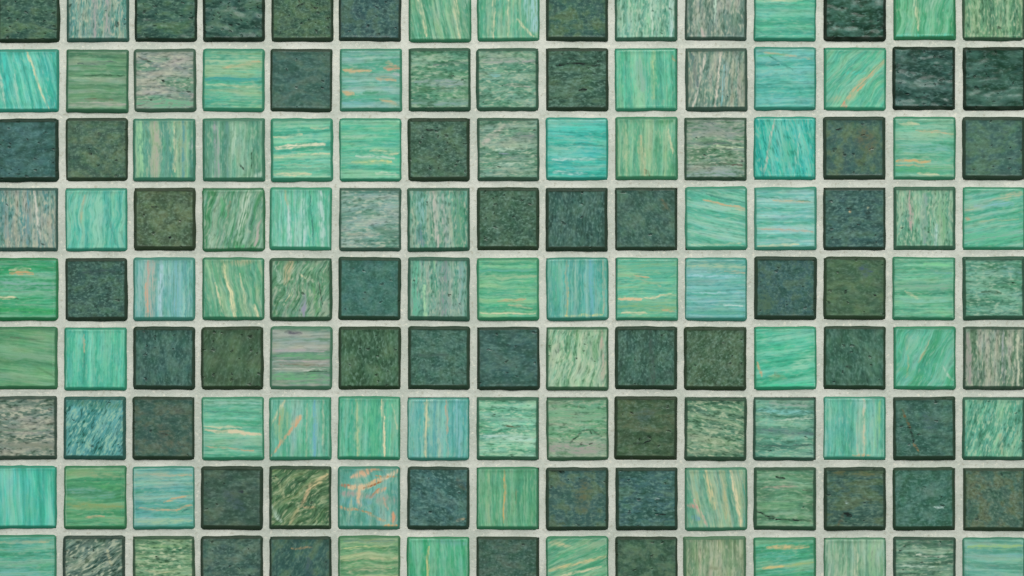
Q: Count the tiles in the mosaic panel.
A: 135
